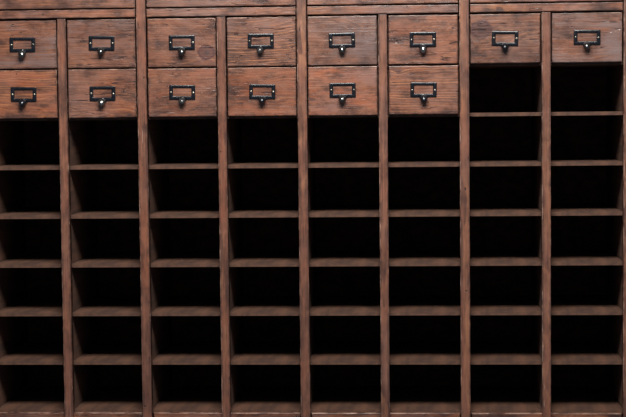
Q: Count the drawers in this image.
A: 14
